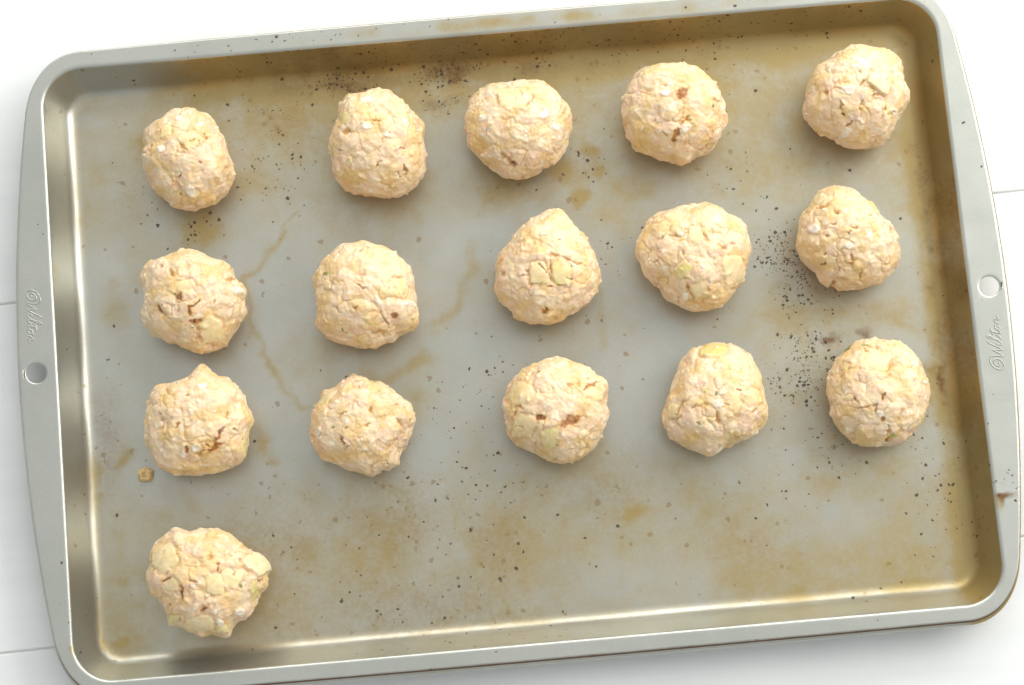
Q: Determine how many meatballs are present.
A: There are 16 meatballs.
